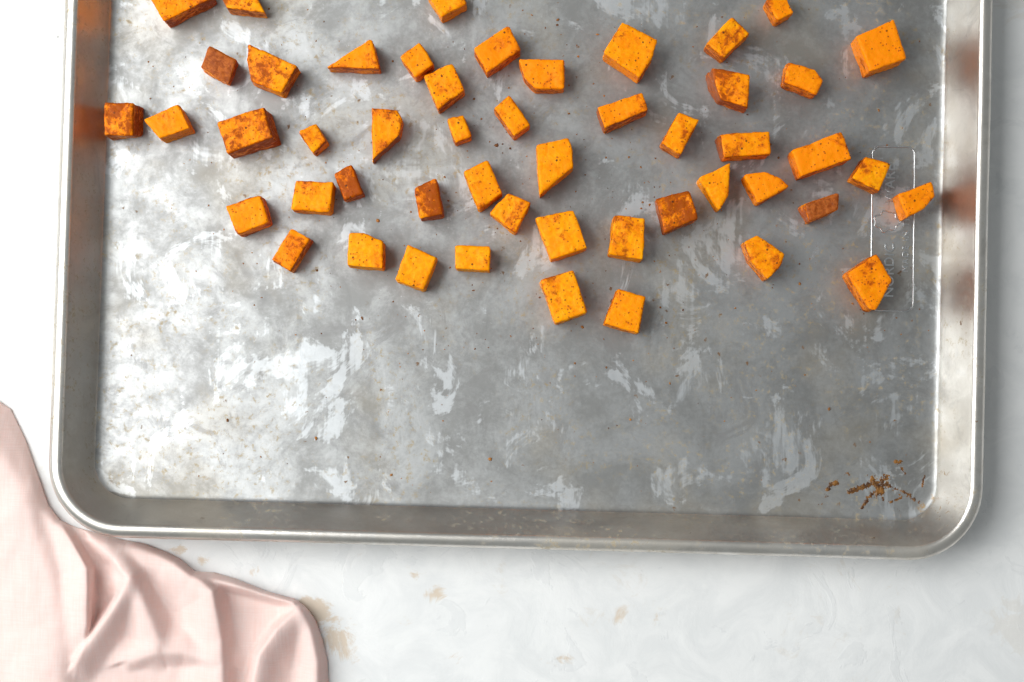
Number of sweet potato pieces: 50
